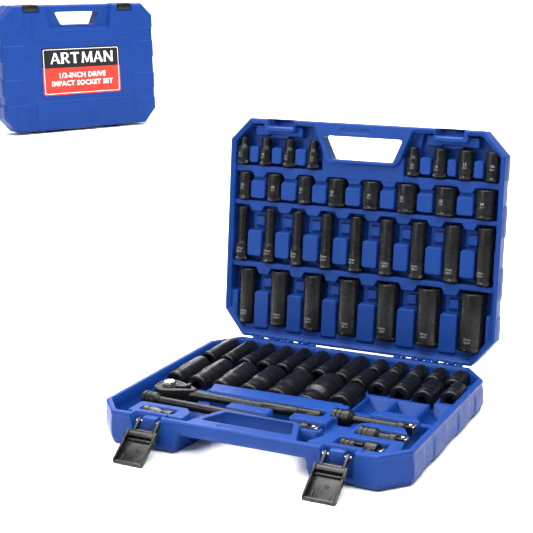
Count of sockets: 57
